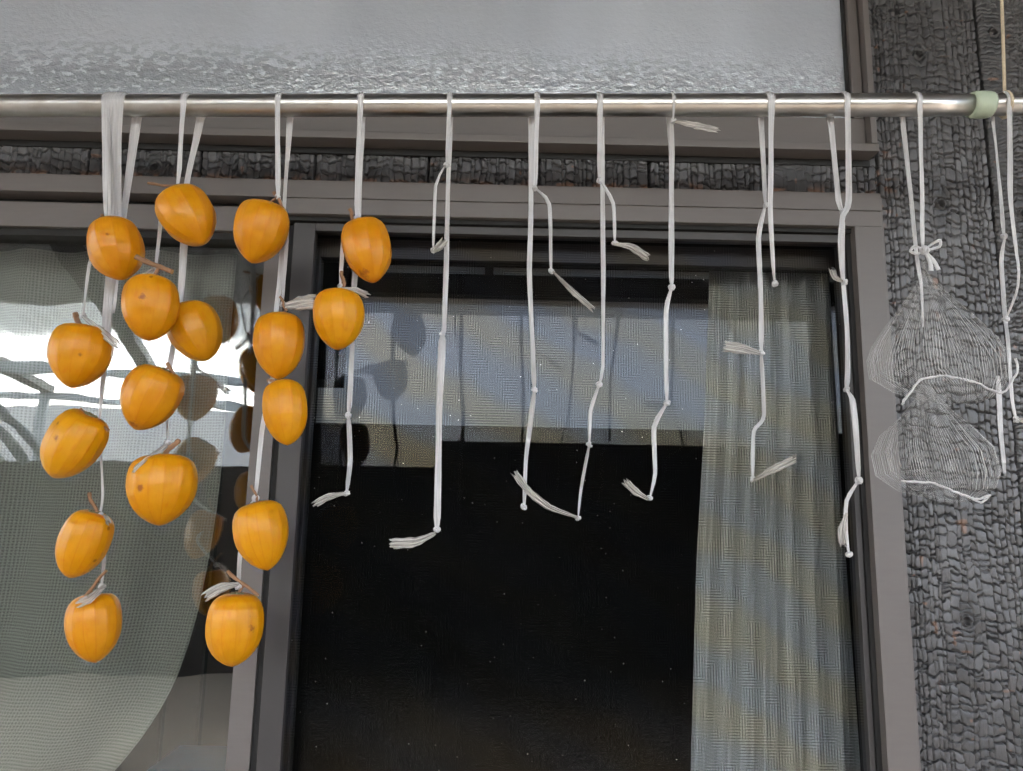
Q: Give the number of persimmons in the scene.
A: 17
